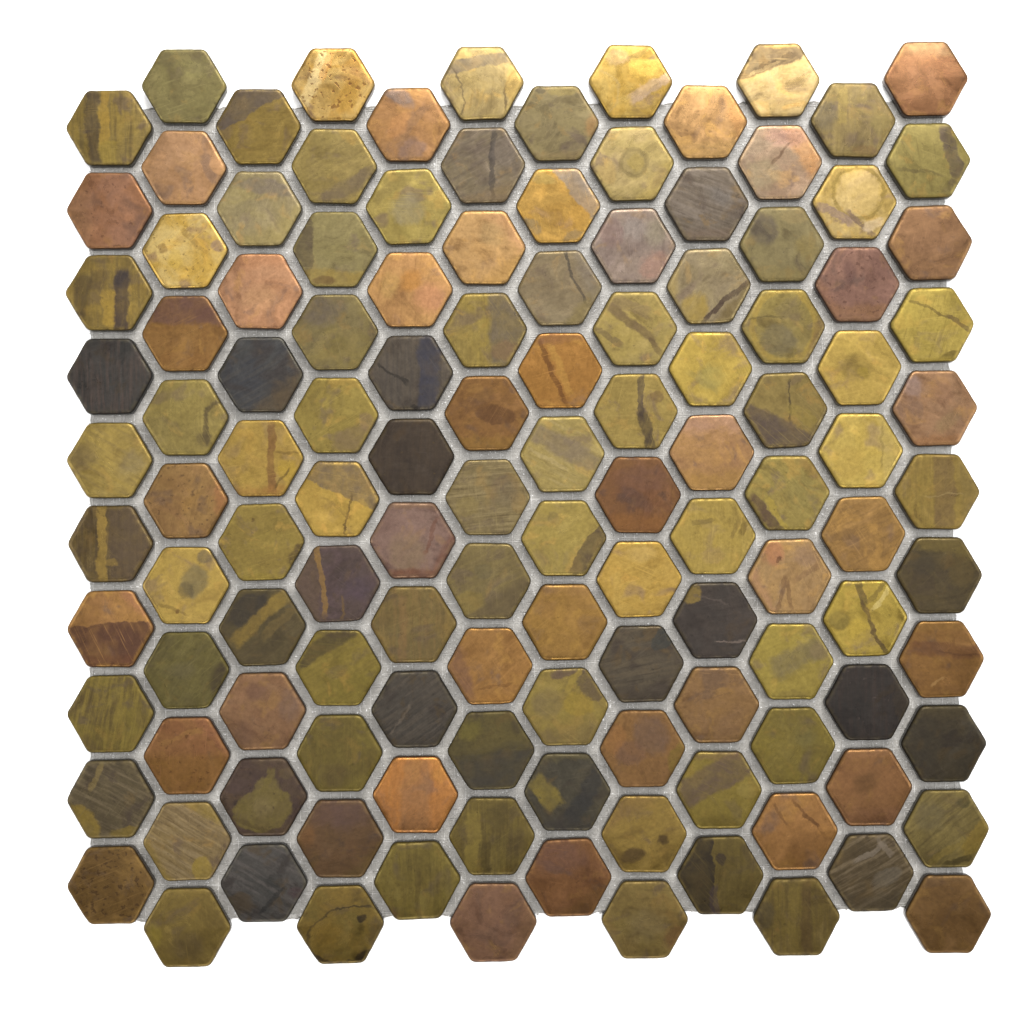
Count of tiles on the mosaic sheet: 126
